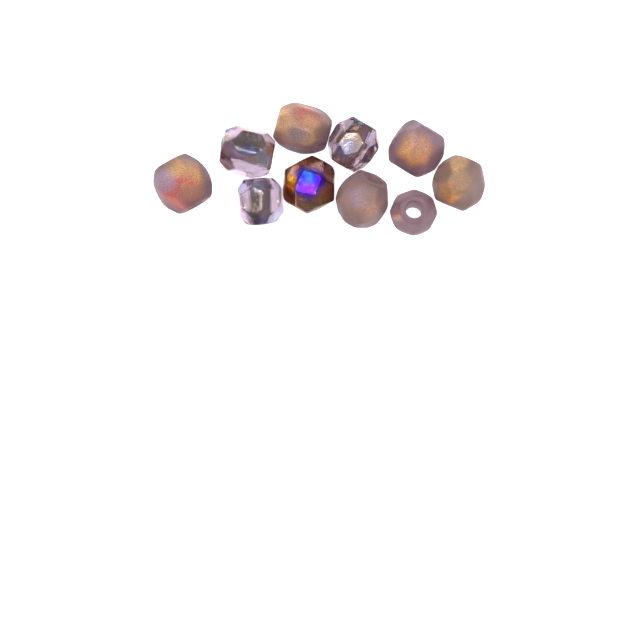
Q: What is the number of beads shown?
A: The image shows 10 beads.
